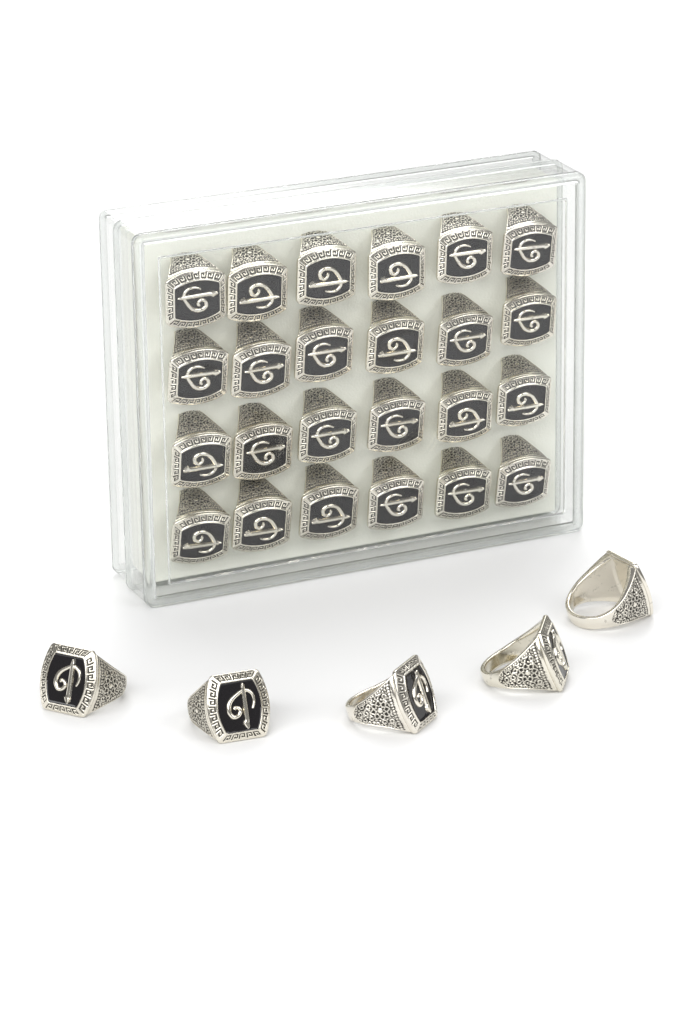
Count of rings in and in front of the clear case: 29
